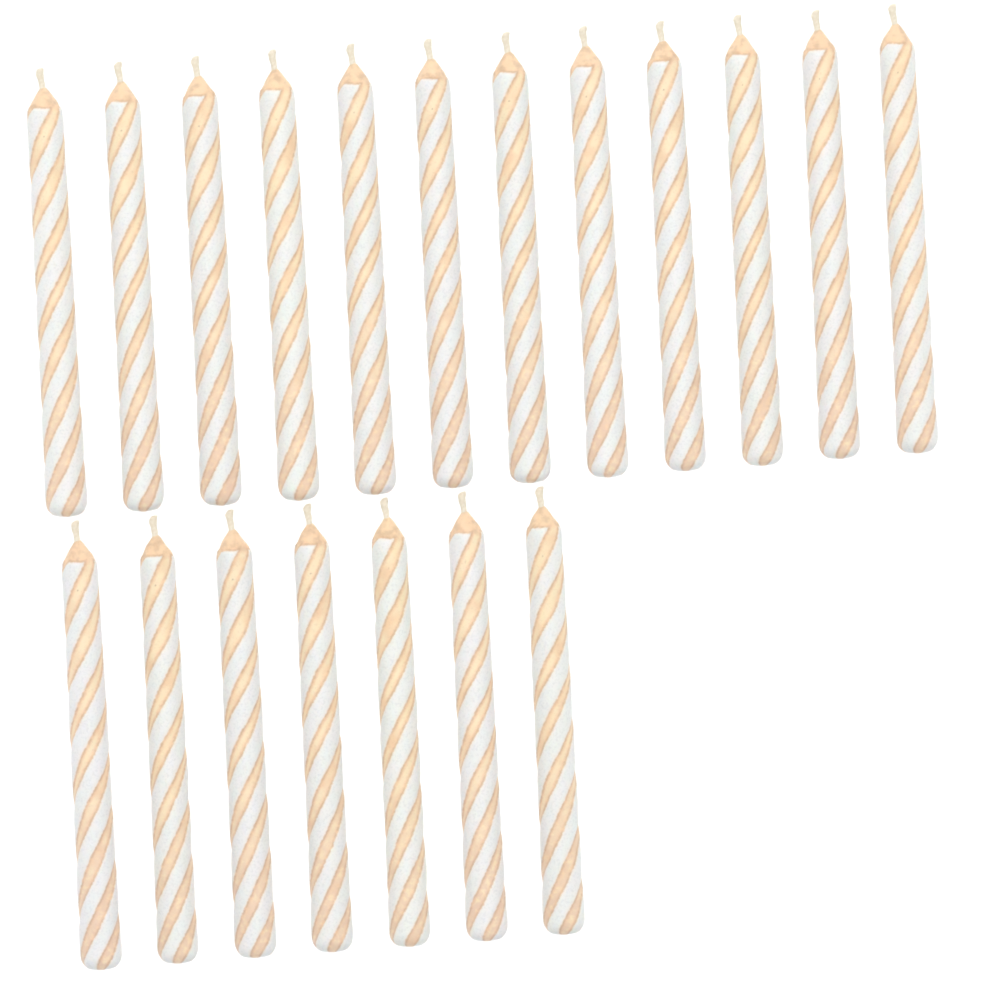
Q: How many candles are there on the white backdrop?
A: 19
